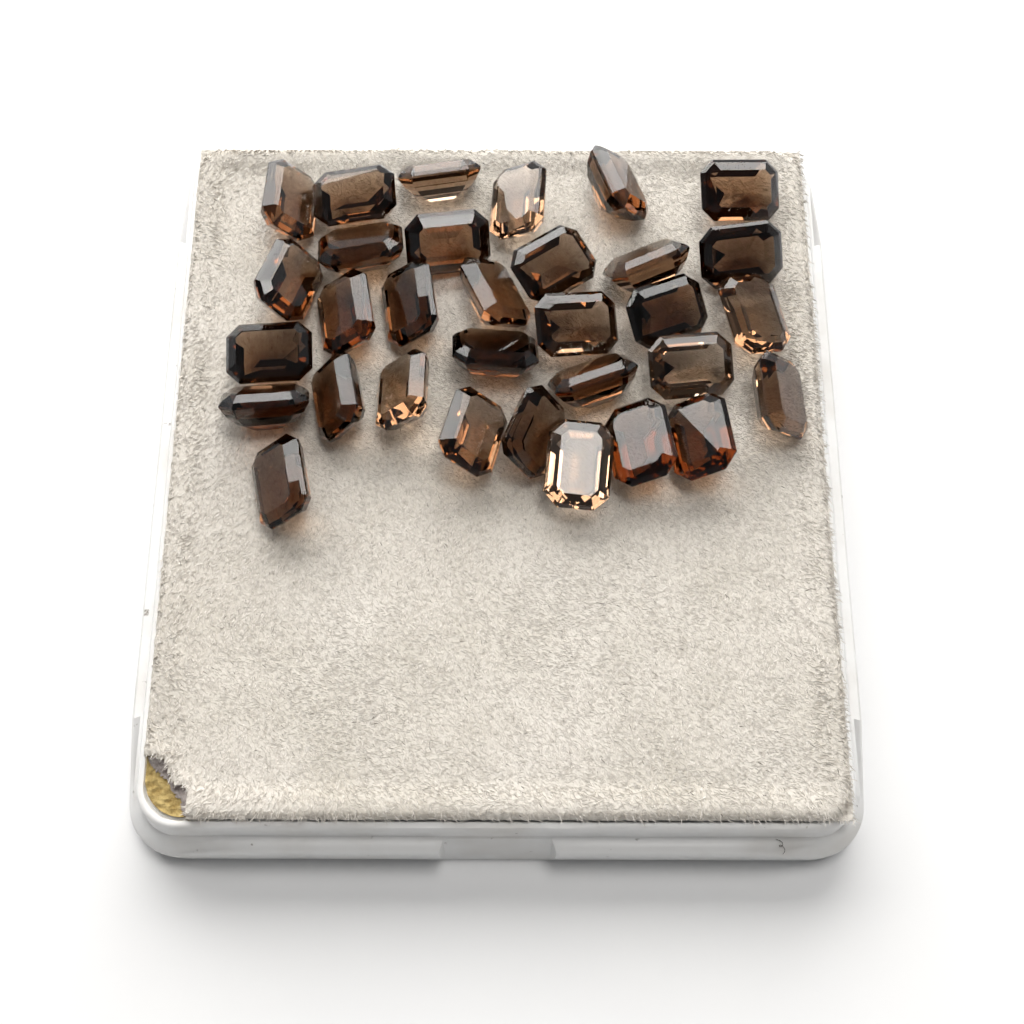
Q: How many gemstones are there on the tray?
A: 32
